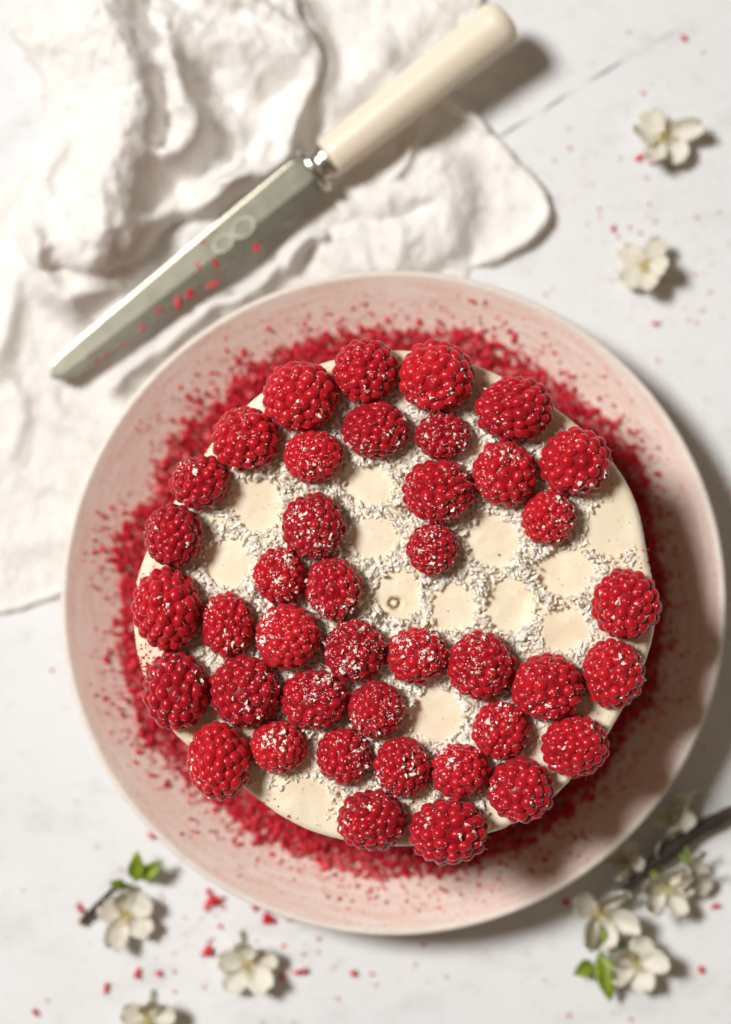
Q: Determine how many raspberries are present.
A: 41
